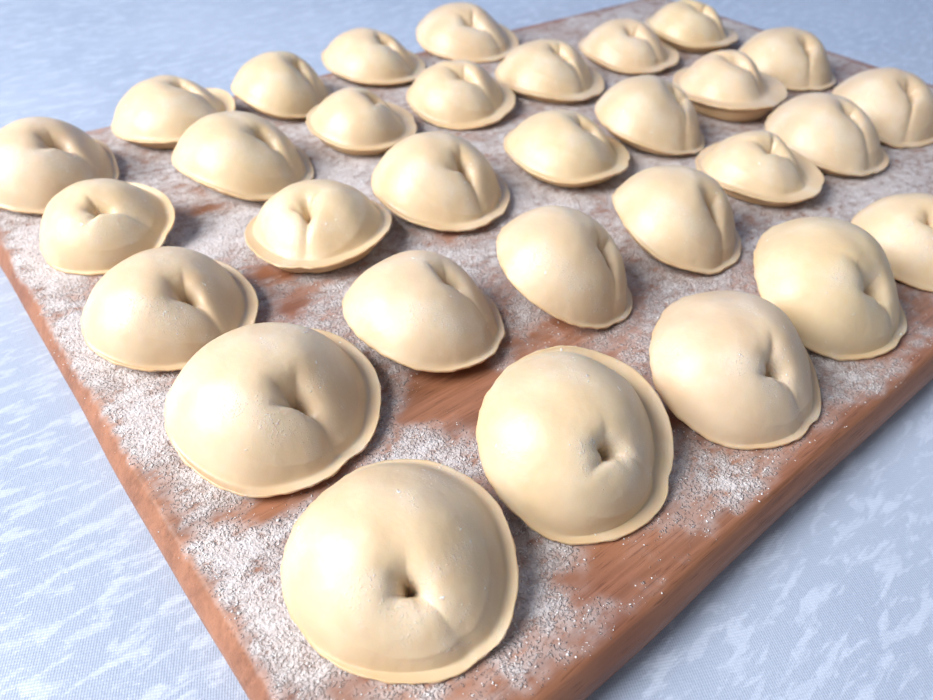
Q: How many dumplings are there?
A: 31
